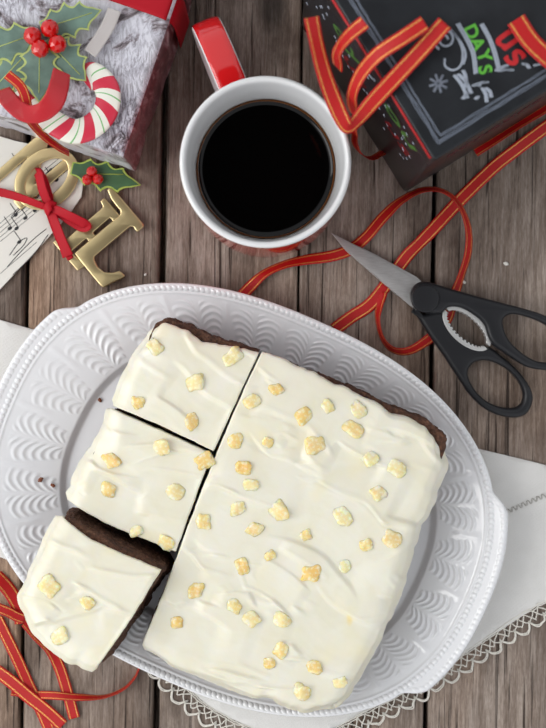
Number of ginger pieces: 51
